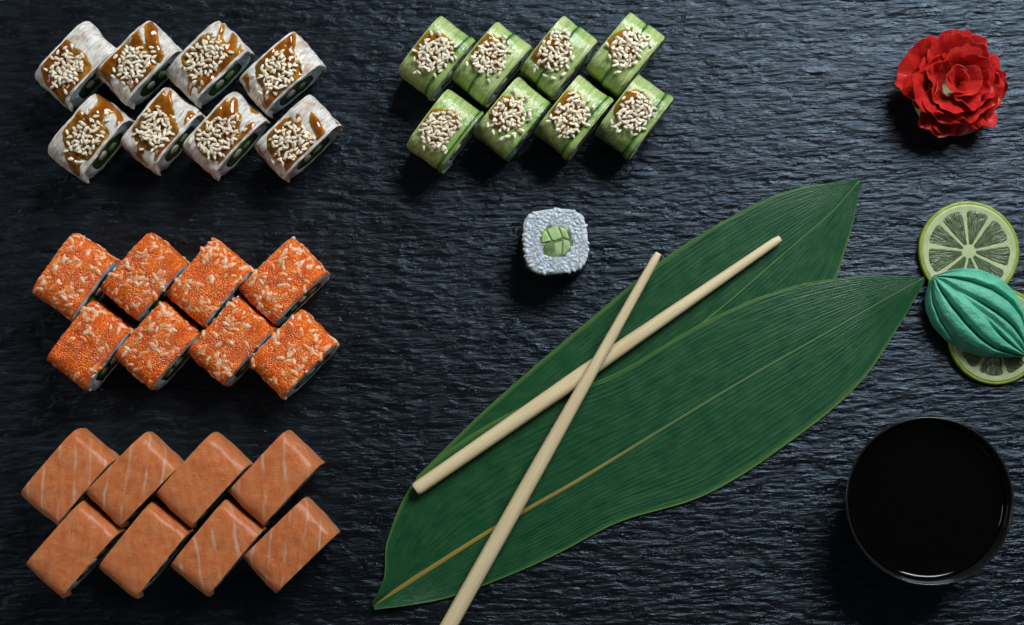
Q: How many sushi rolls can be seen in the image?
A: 33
